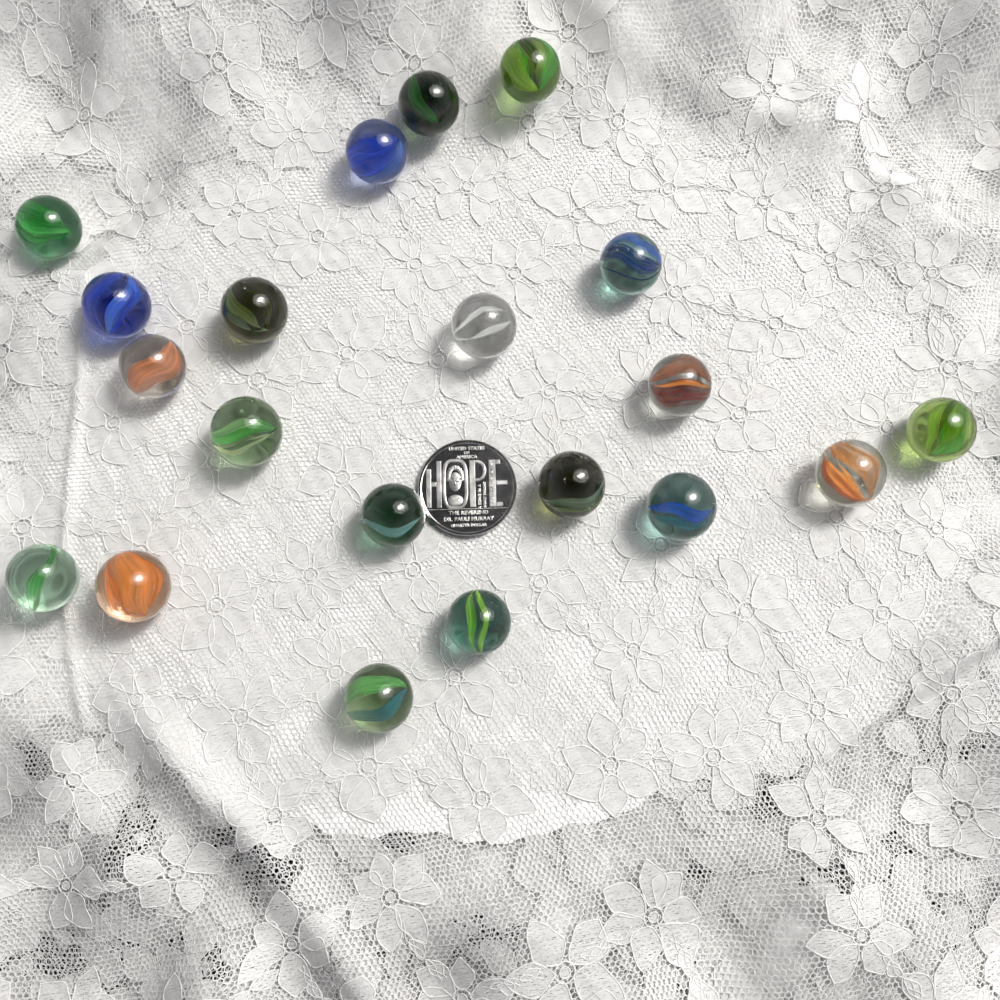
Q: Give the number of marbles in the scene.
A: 20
